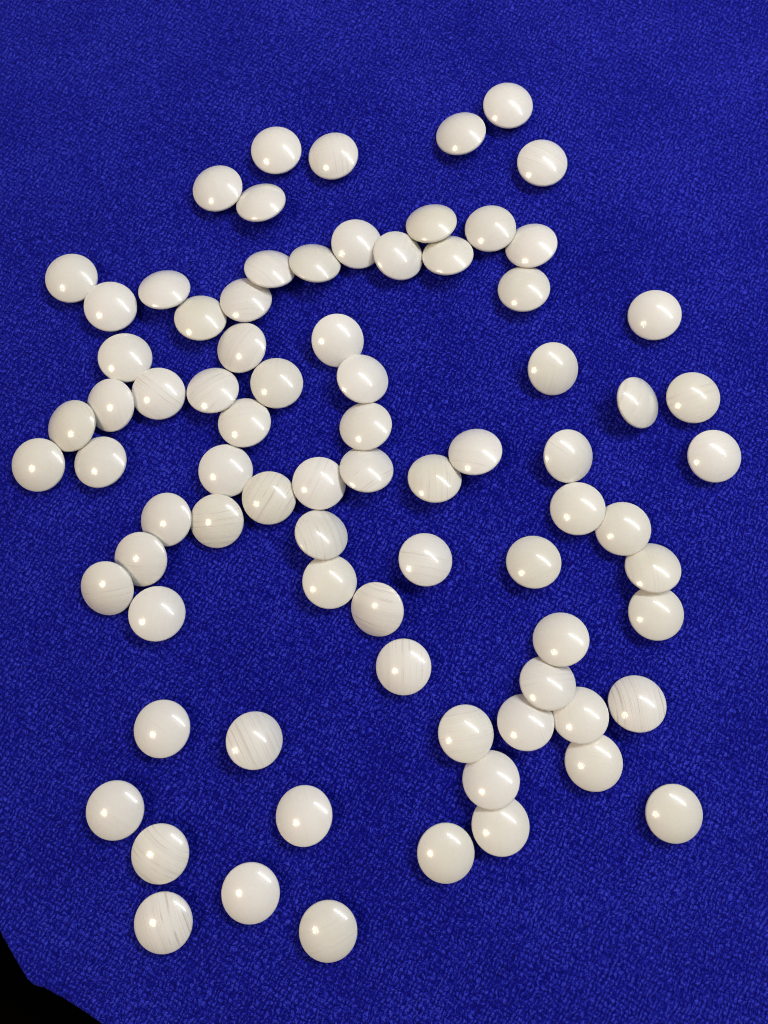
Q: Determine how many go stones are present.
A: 80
